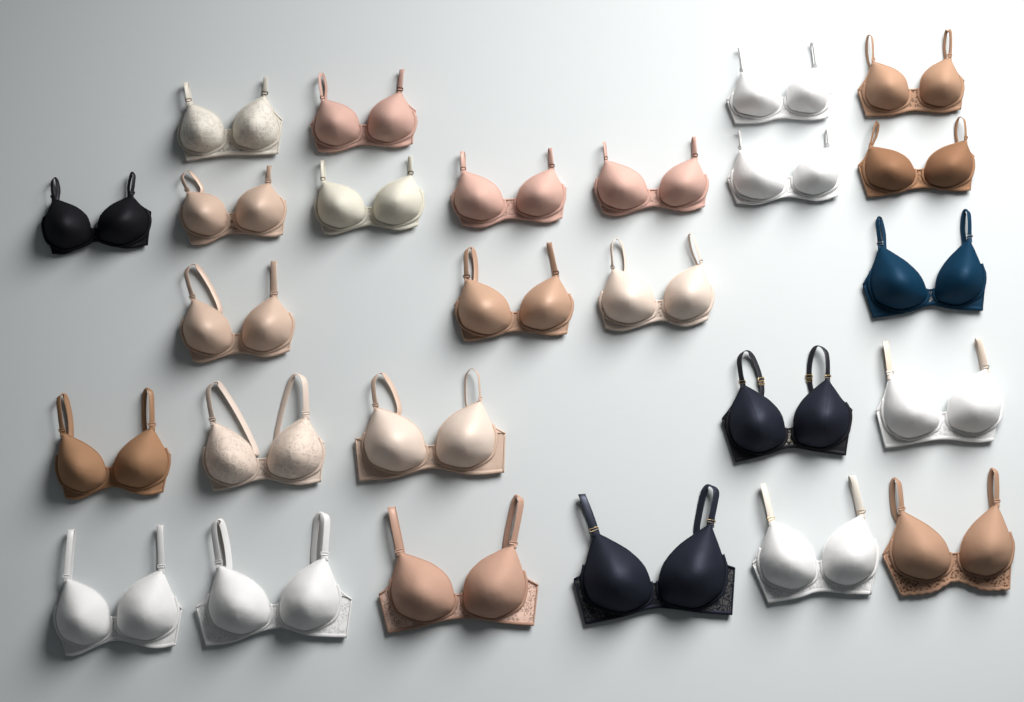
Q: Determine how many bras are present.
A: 26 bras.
